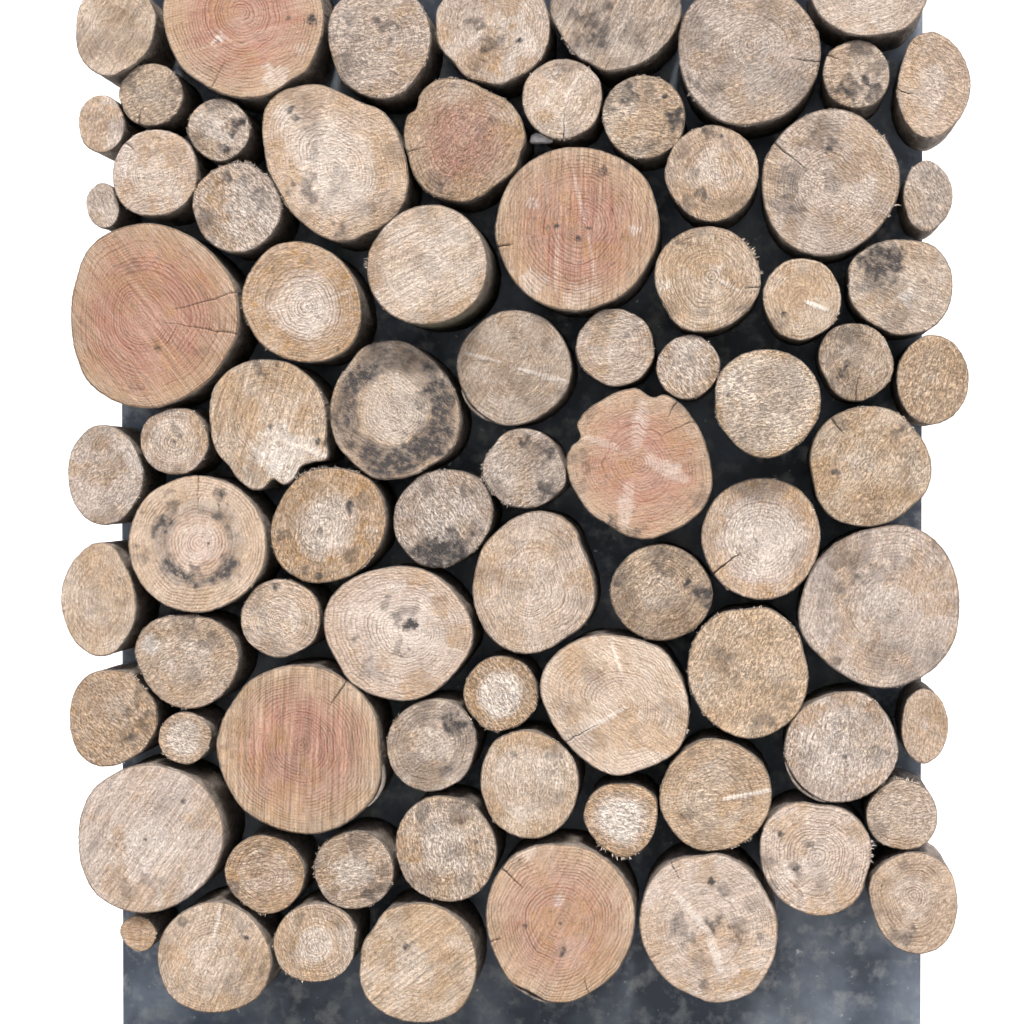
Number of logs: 78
